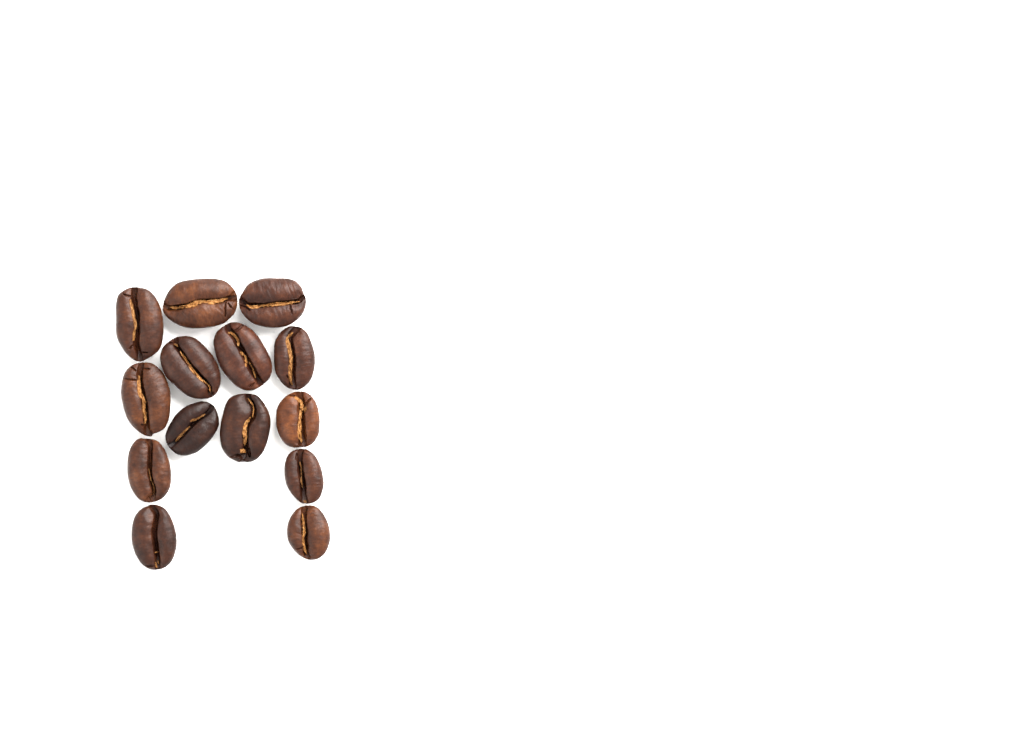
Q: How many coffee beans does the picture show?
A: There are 14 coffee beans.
